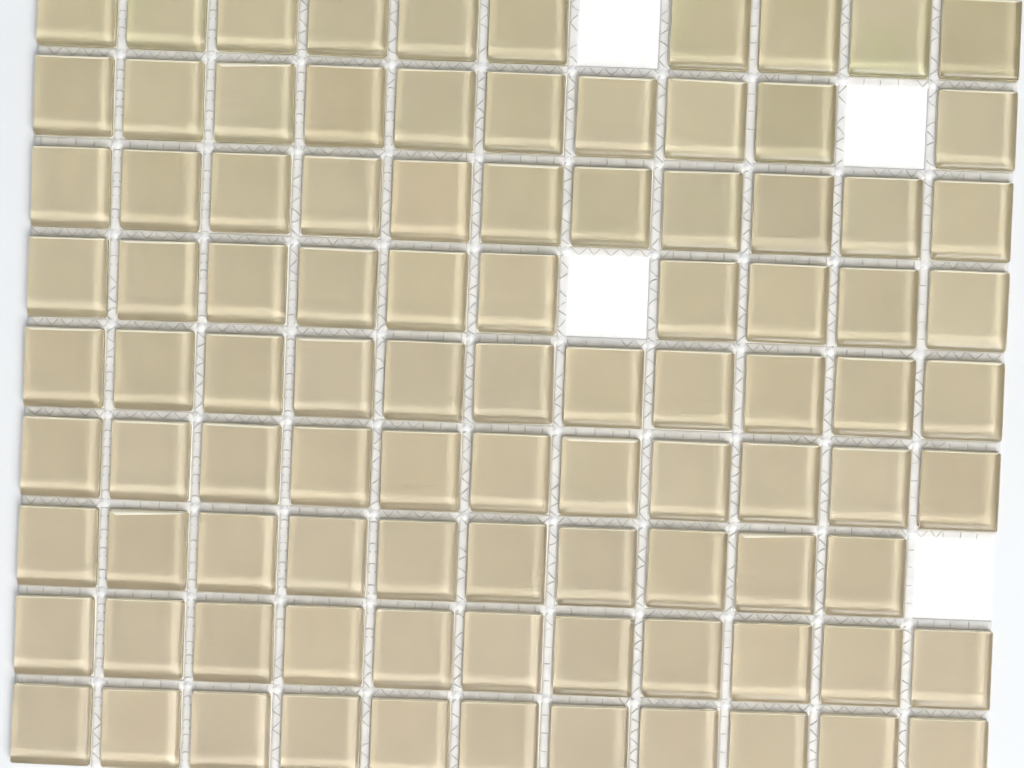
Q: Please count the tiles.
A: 95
